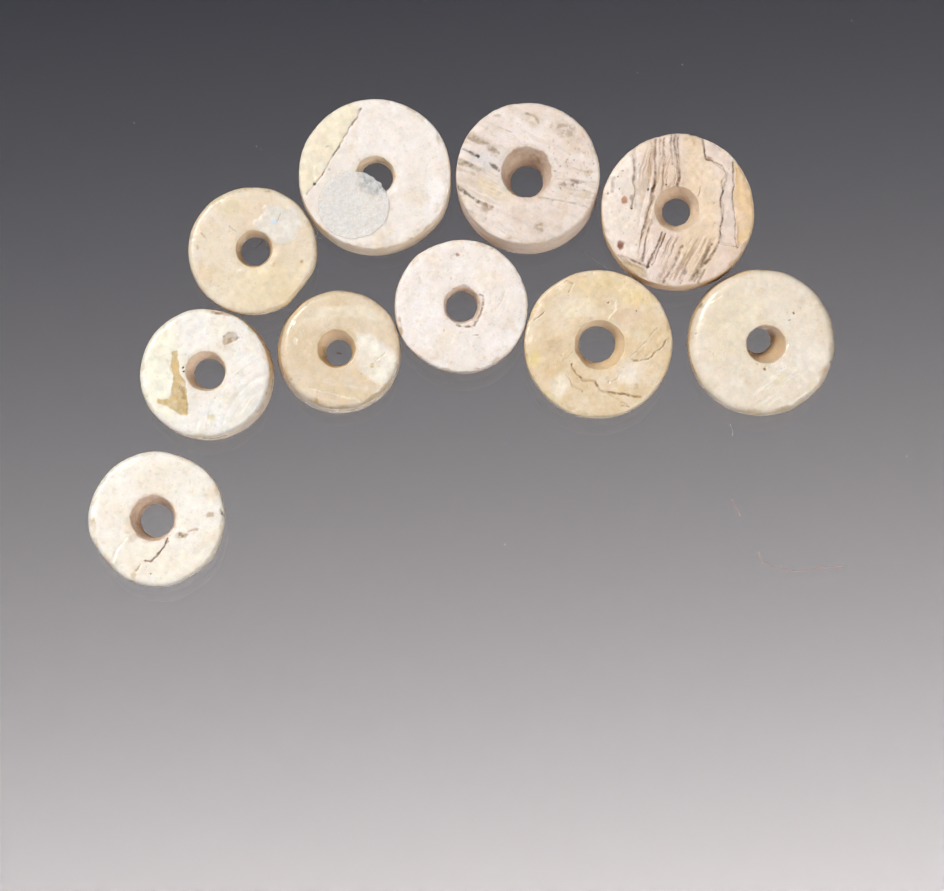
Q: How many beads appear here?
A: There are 10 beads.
